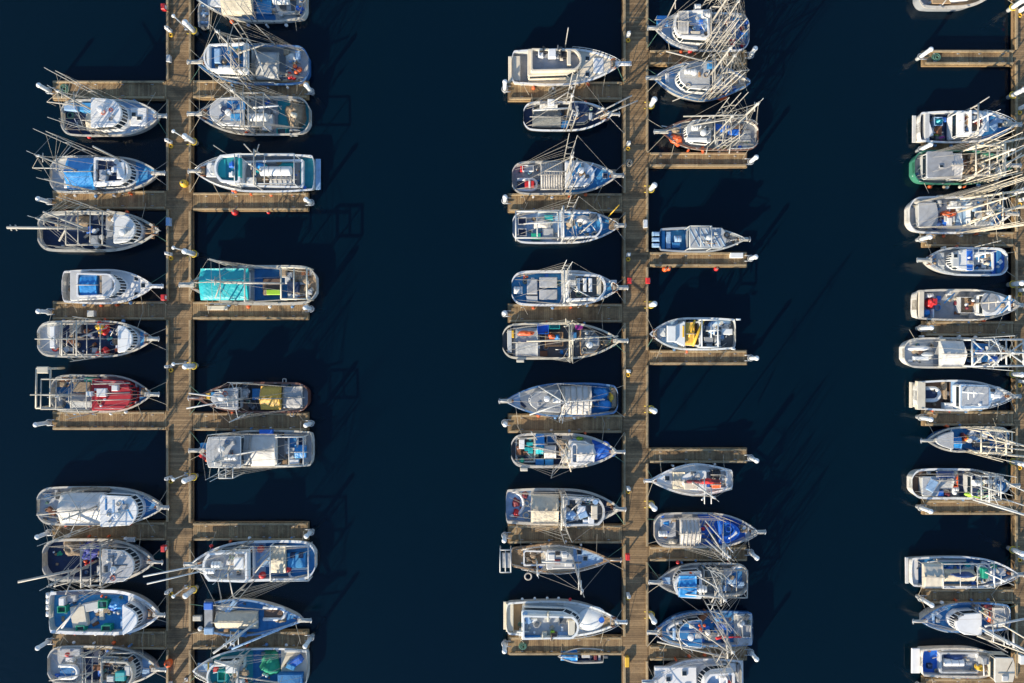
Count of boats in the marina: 56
